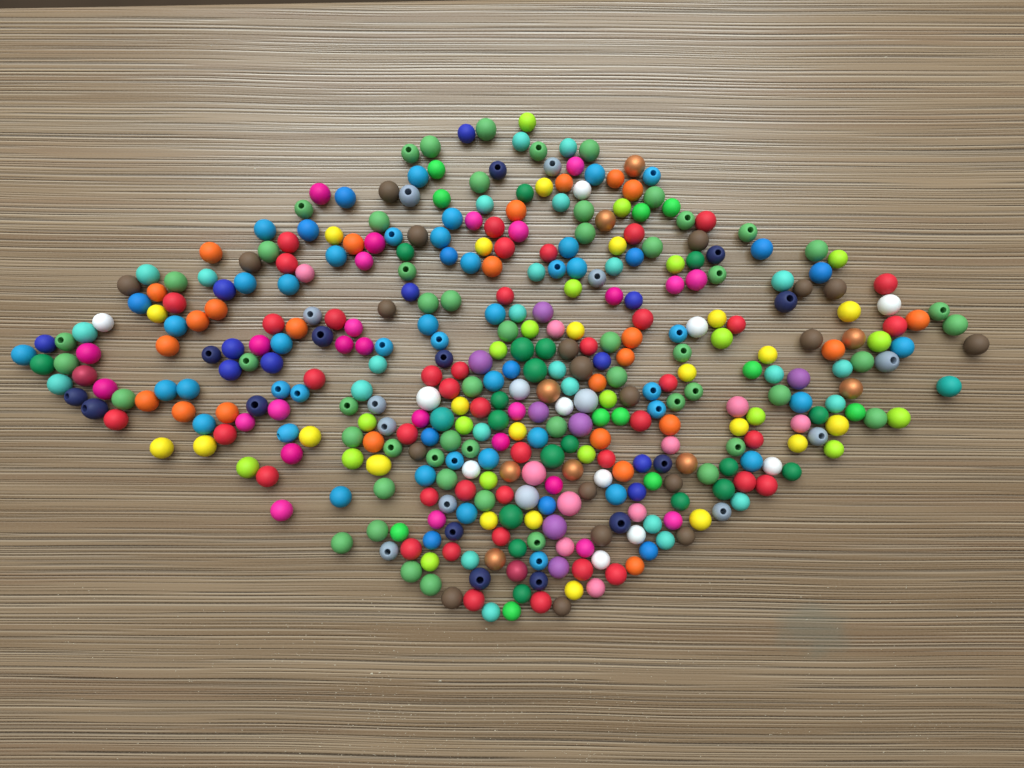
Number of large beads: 15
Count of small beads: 192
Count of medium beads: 192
